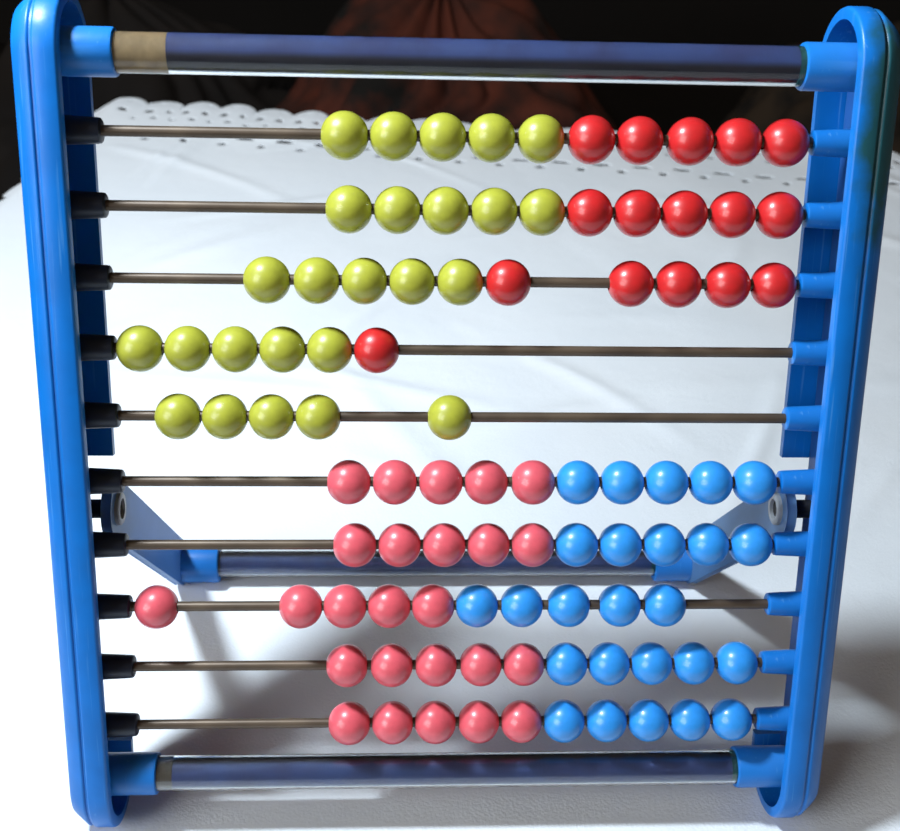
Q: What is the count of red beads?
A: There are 16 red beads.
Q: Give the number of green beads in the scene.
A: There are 25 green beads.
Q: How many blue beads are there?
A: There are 25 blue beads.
